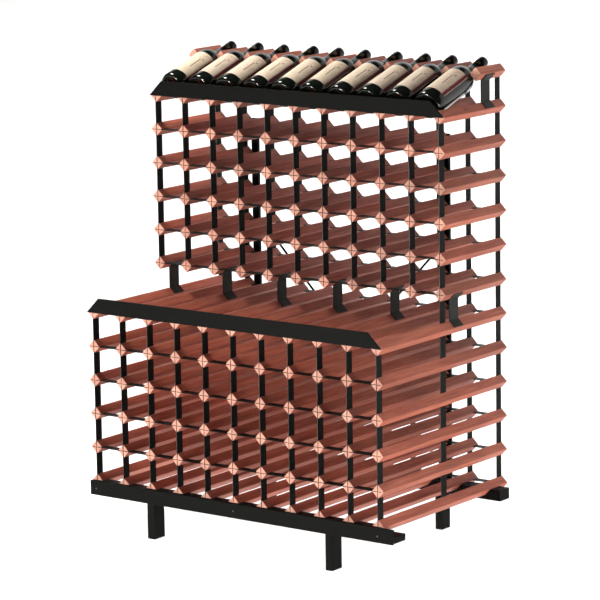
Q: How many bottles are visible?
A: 10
